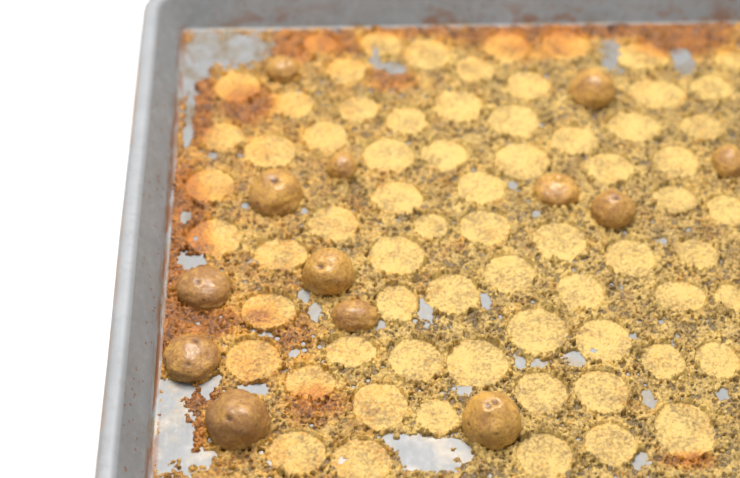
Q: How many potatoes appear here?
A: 13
